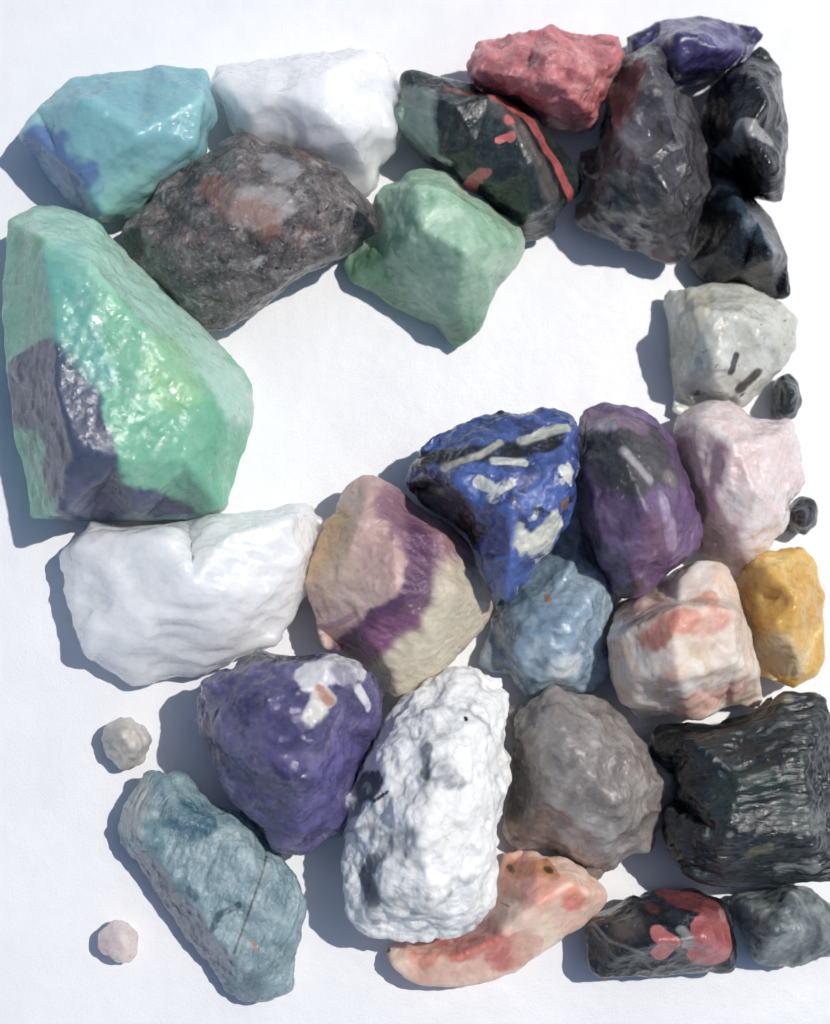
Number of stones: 32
